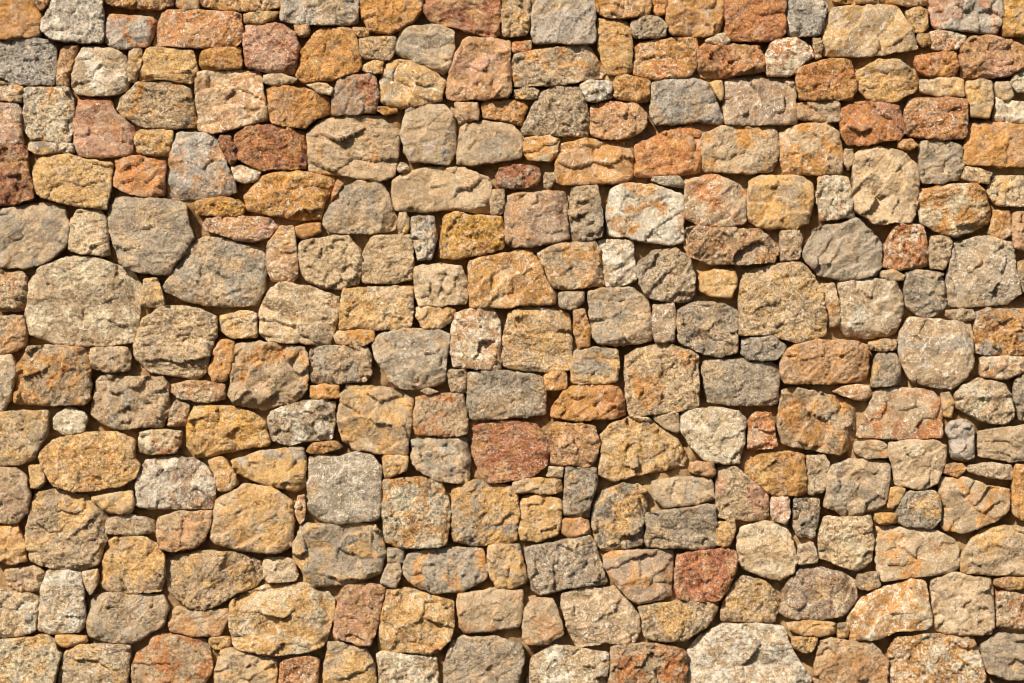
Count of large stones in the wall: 183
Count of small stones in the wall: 139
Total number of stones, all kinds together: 322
